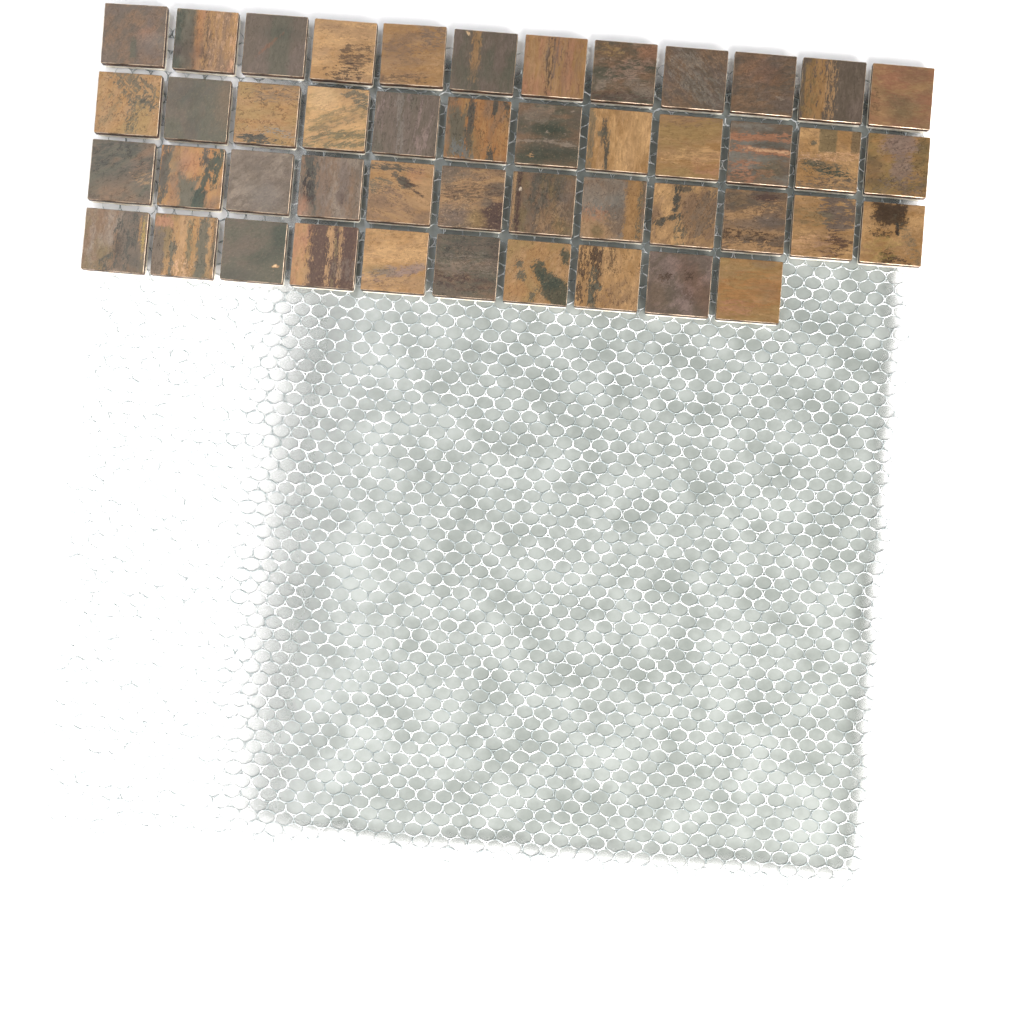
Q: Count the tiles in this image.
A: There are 46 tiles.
